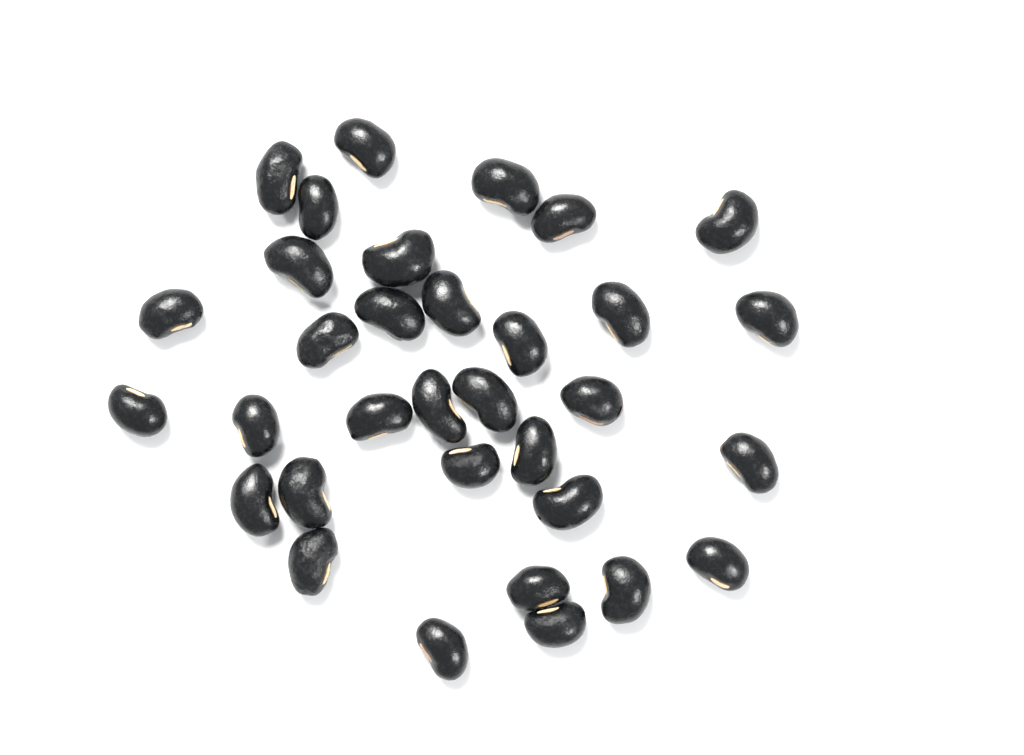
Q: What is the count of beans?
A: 33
